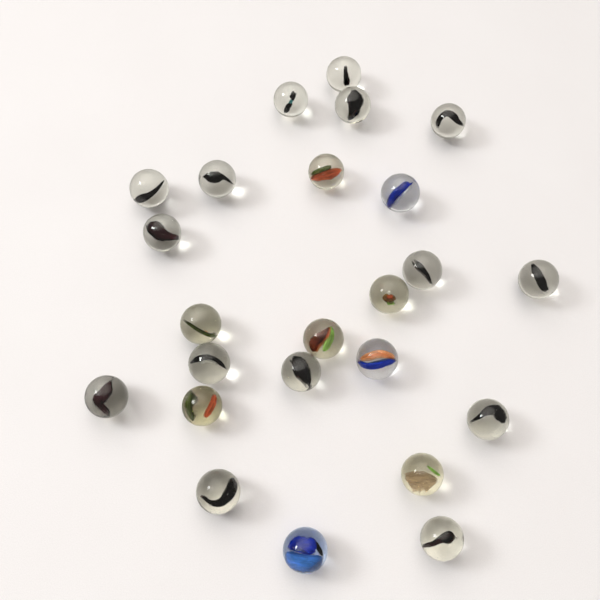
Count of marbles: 24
